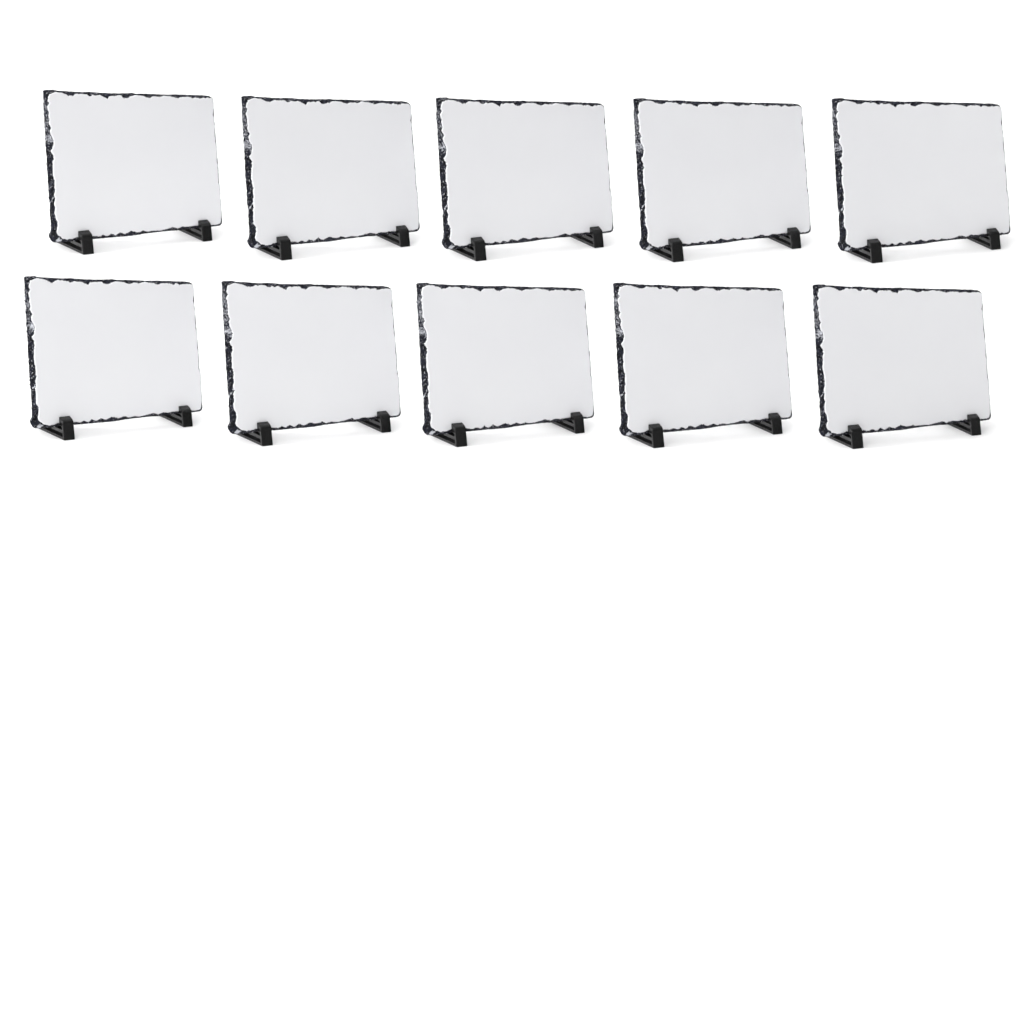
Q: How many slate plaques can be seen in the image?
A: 10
